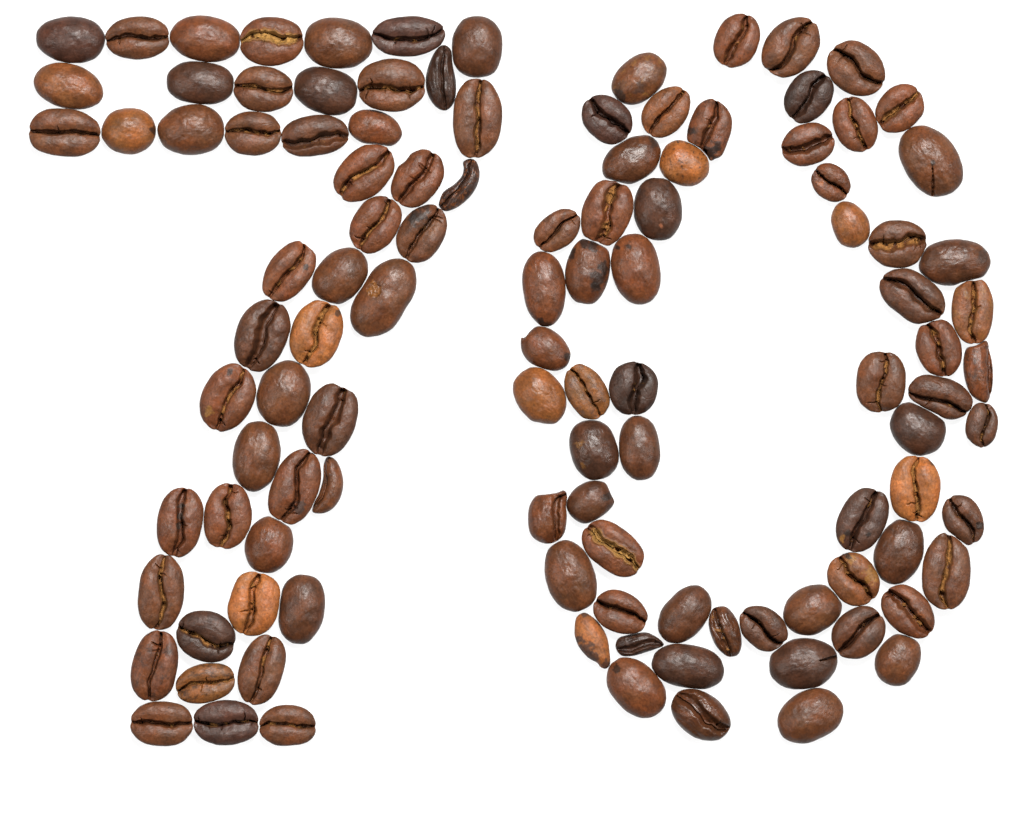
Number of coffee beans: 112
